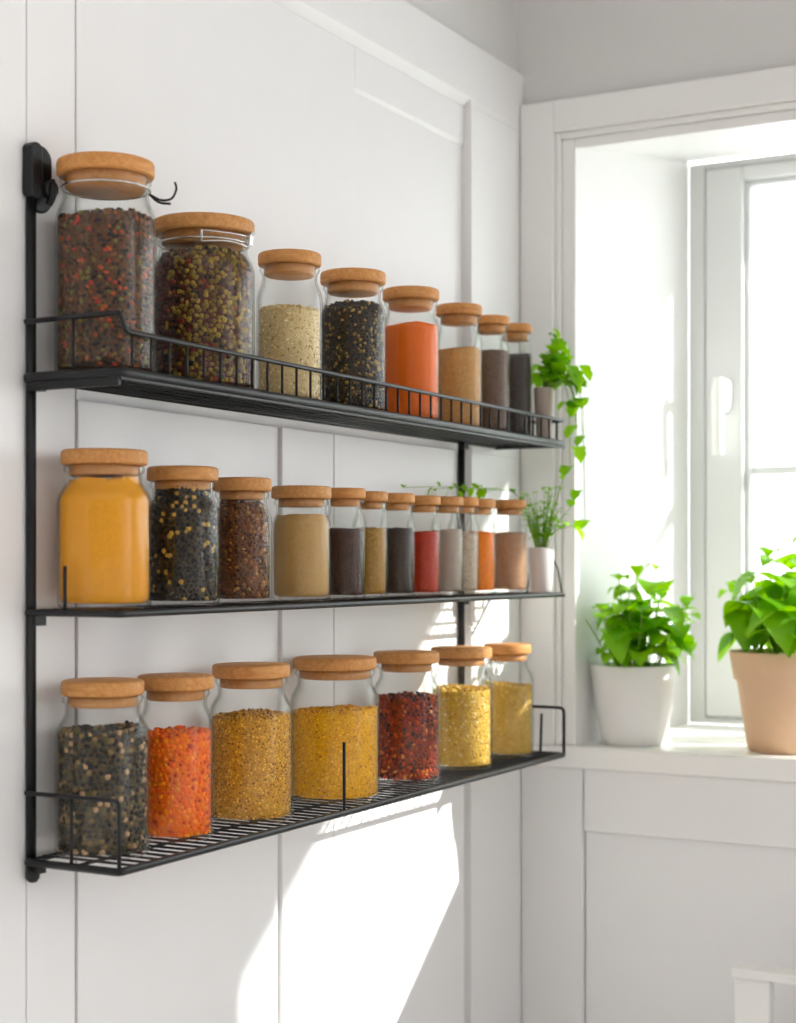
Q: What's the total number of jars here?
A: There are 27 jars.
